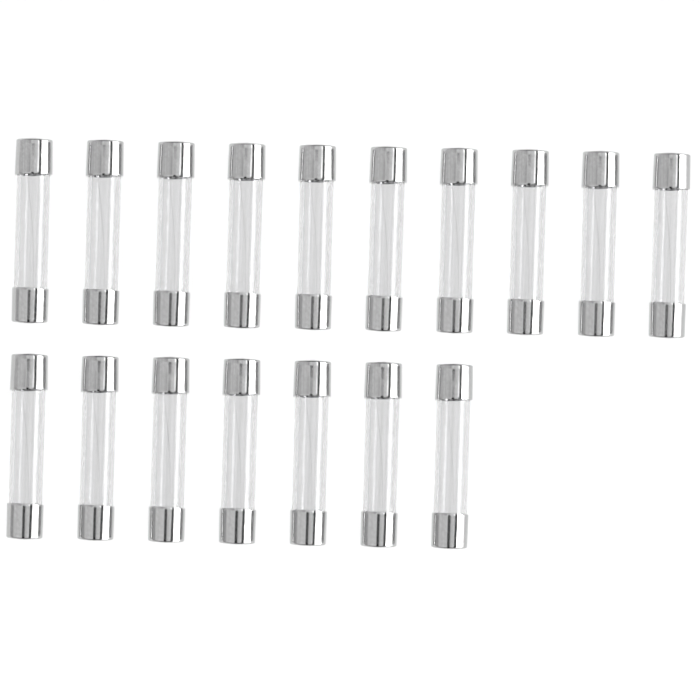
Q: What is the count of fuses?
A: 17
